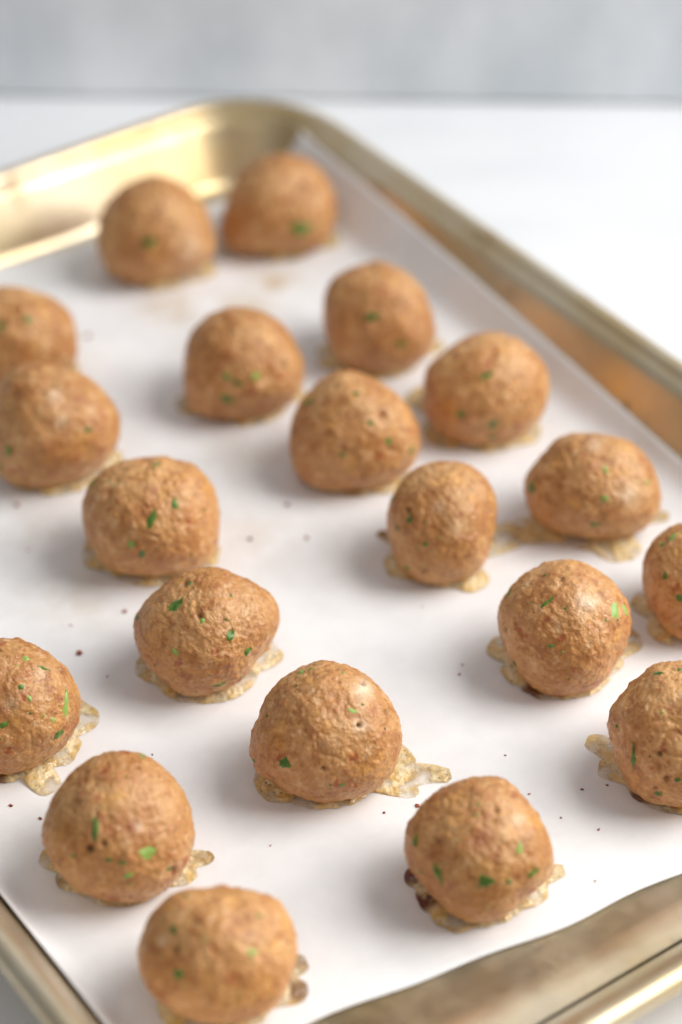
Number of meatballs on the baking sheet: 20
